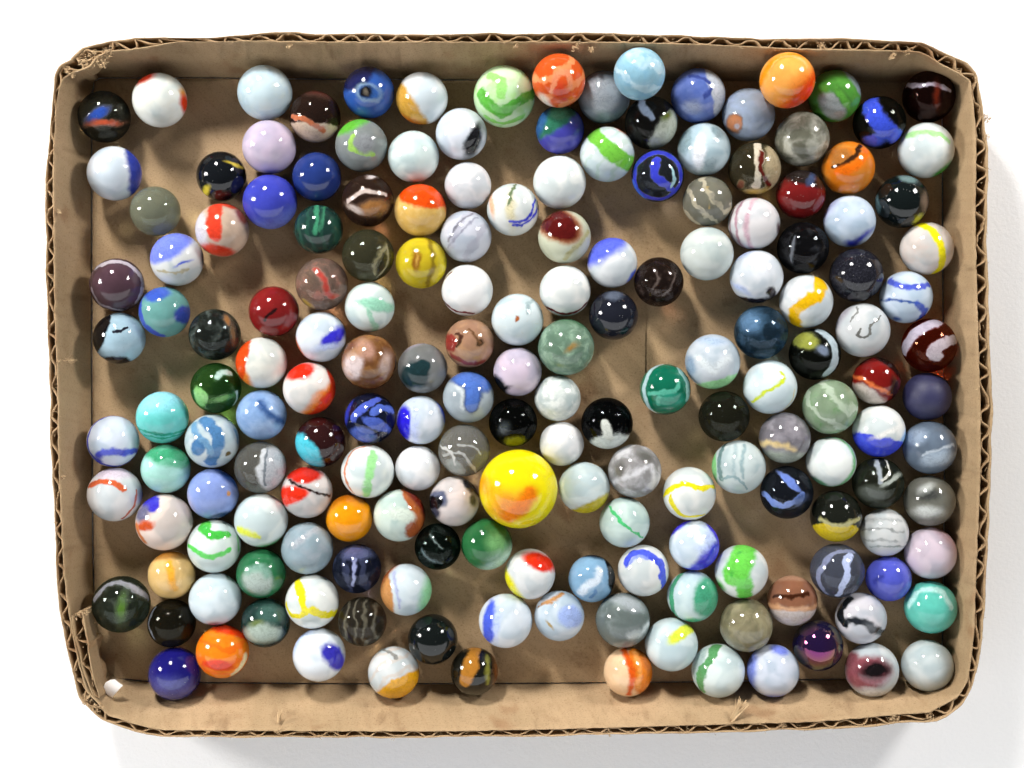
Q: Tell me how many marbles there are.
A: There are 174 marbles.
